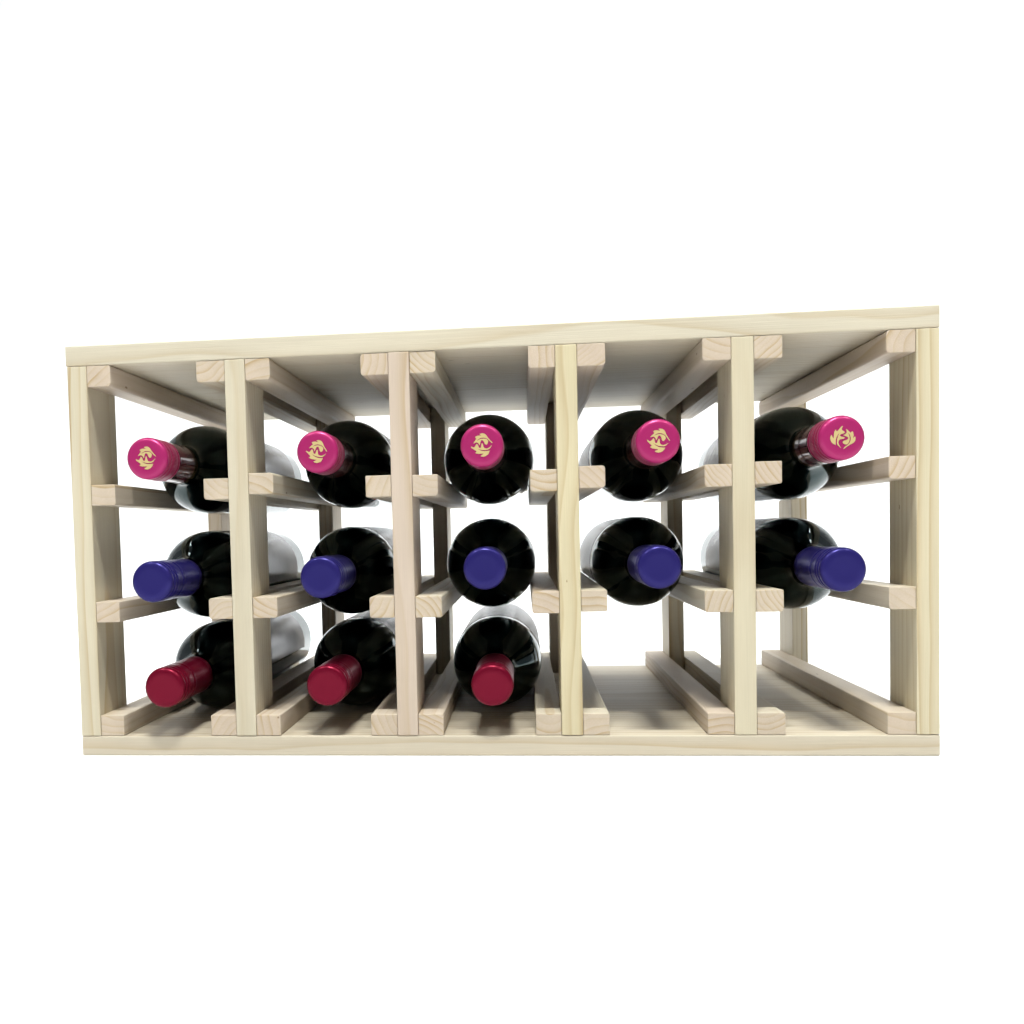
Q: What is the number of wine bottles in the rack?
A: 13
